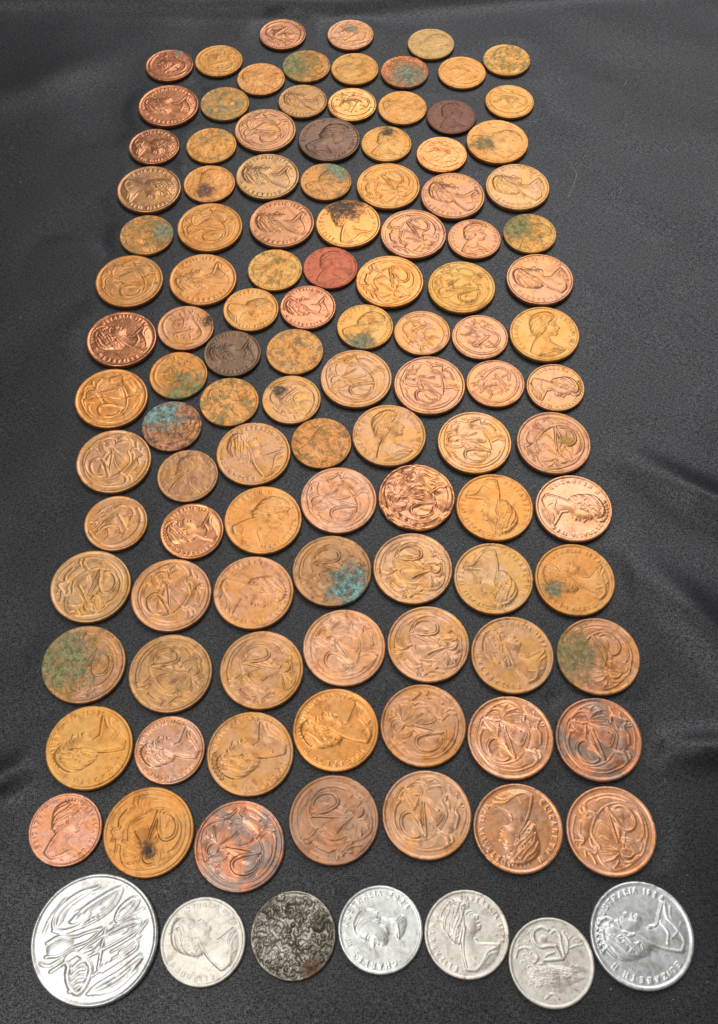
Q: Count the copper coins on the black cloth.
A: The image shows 107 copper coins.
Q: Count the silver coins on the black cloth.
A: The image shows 7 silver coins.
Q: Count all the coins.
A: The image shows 114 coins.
